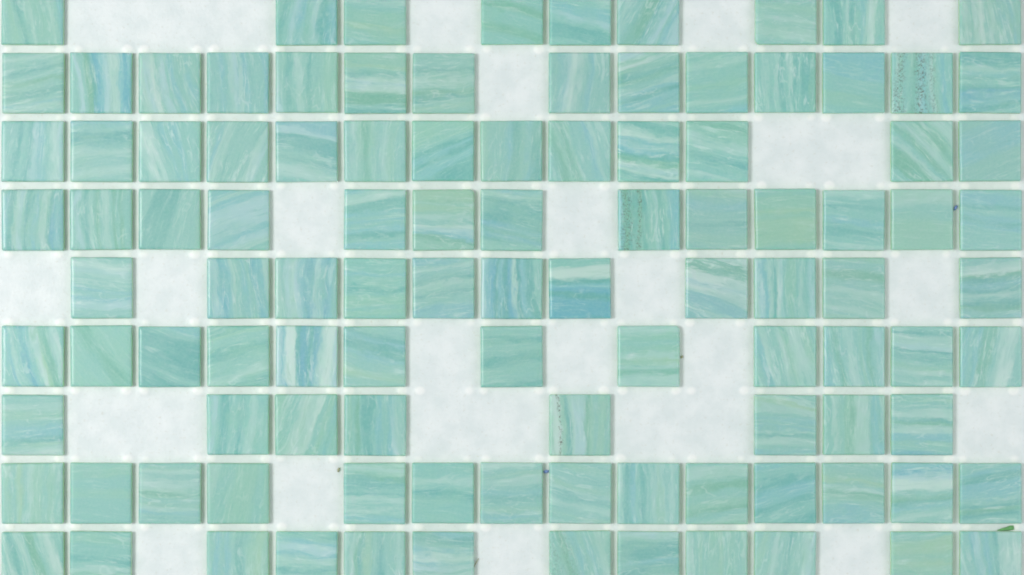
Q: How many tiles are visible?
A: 106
